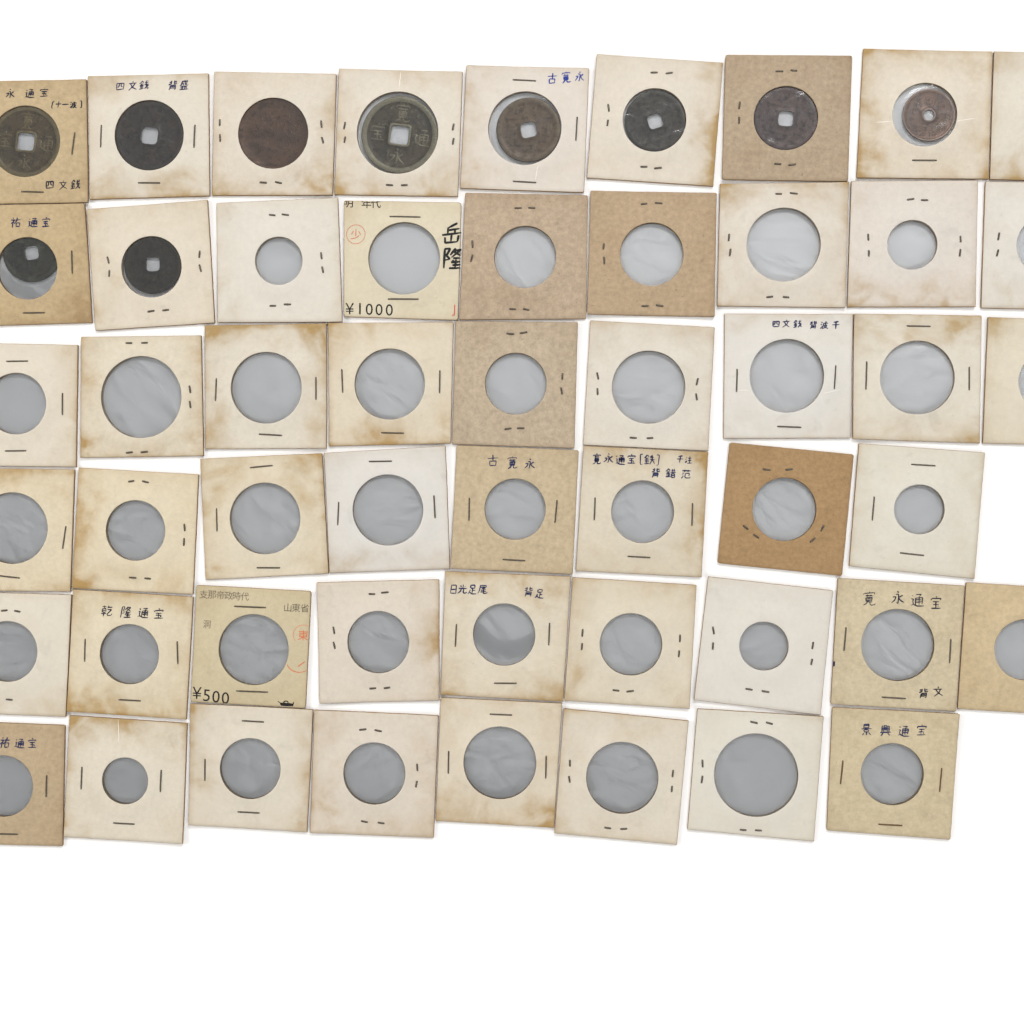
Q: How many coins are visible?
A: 10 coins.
